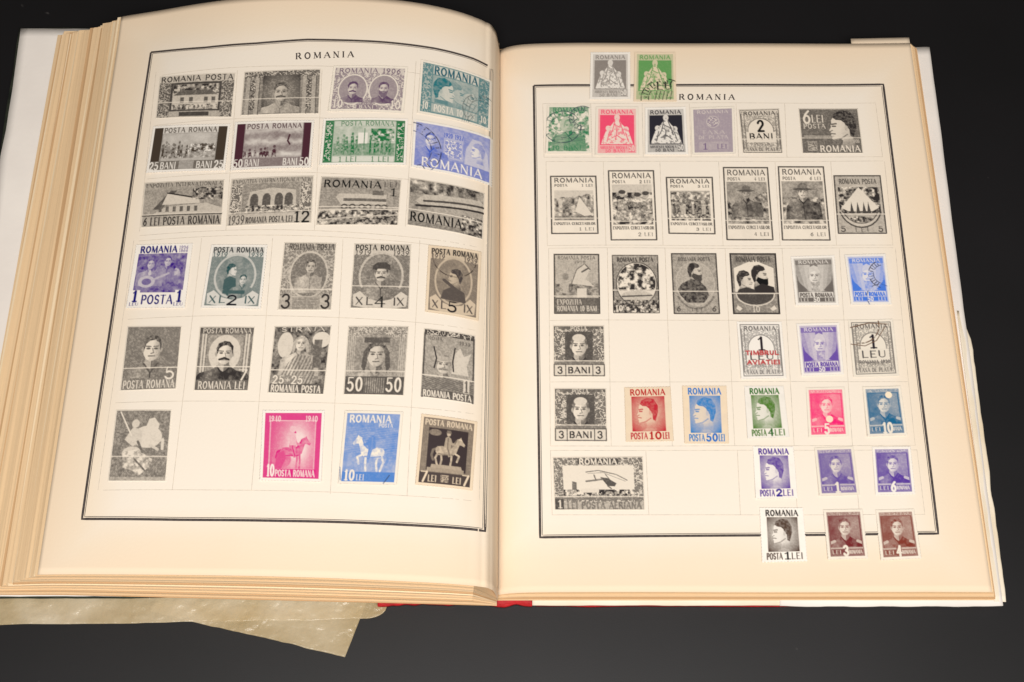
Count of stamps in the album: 63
